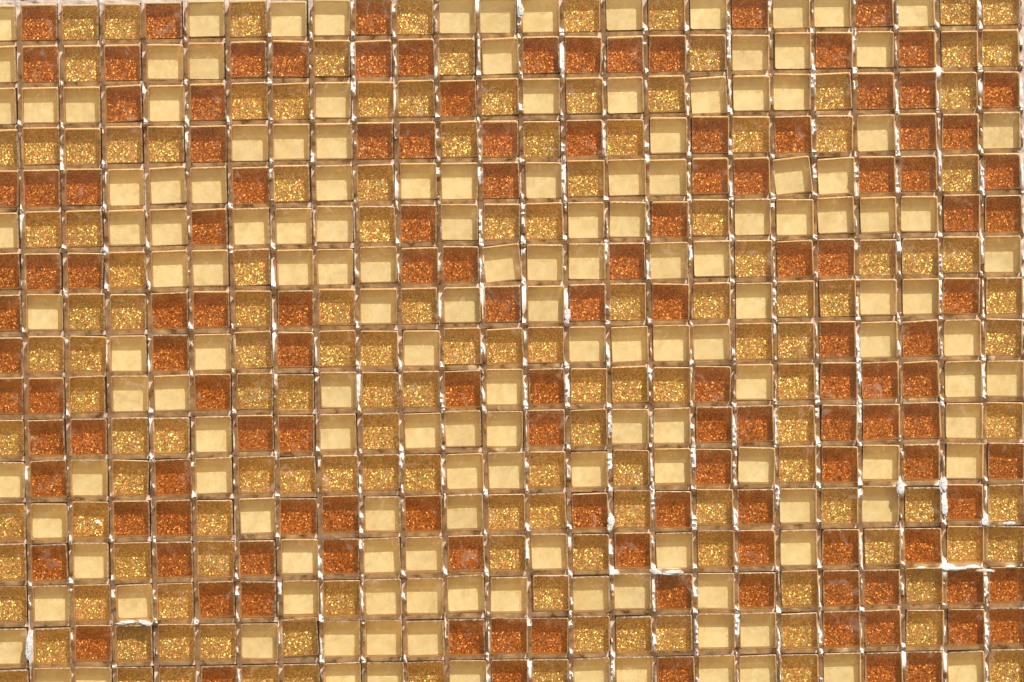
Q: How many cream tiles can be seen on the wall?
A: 153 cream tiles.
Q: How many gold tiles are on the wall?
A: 140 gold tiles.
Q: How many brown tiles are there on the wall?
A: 132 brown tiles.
